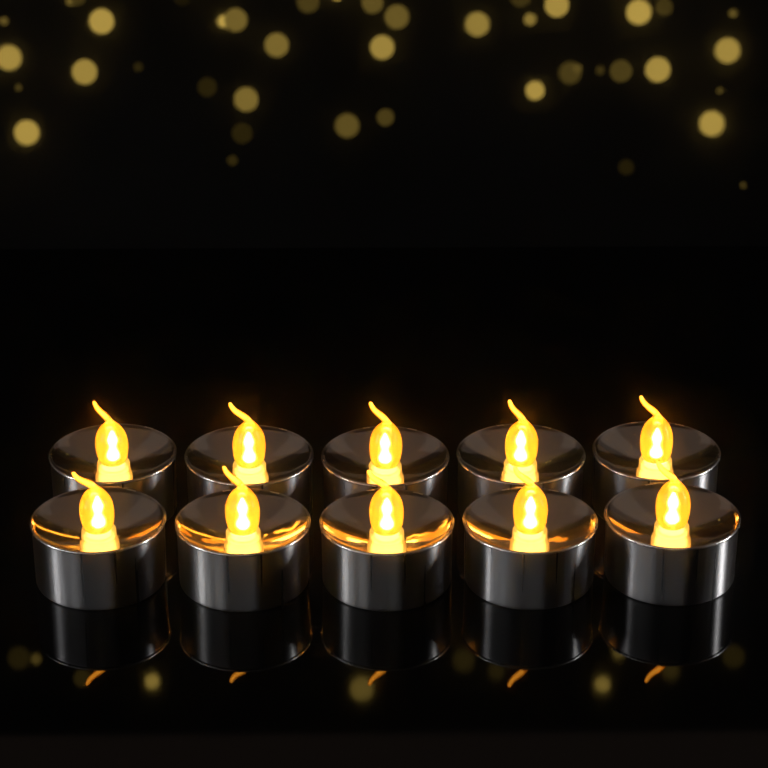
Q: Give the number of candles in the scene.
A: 10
